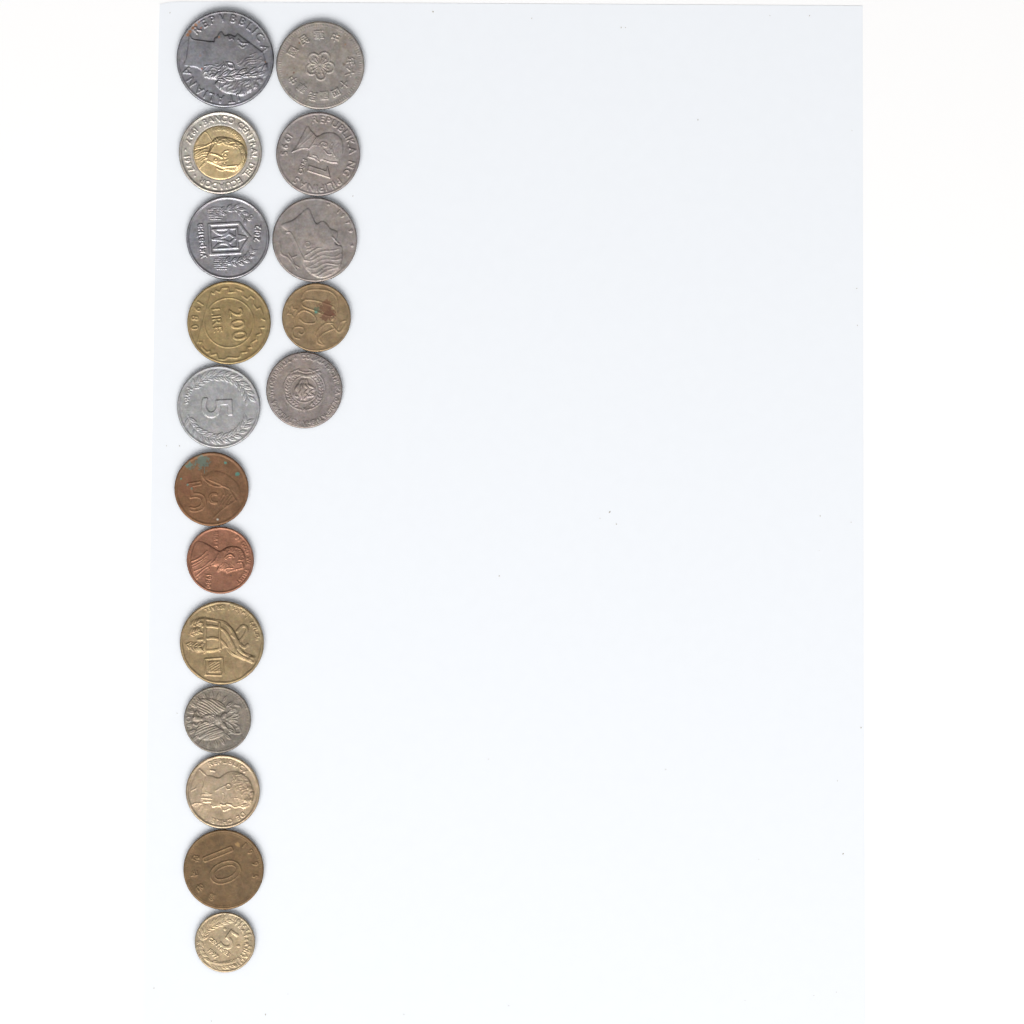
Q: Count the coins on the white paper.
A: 17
